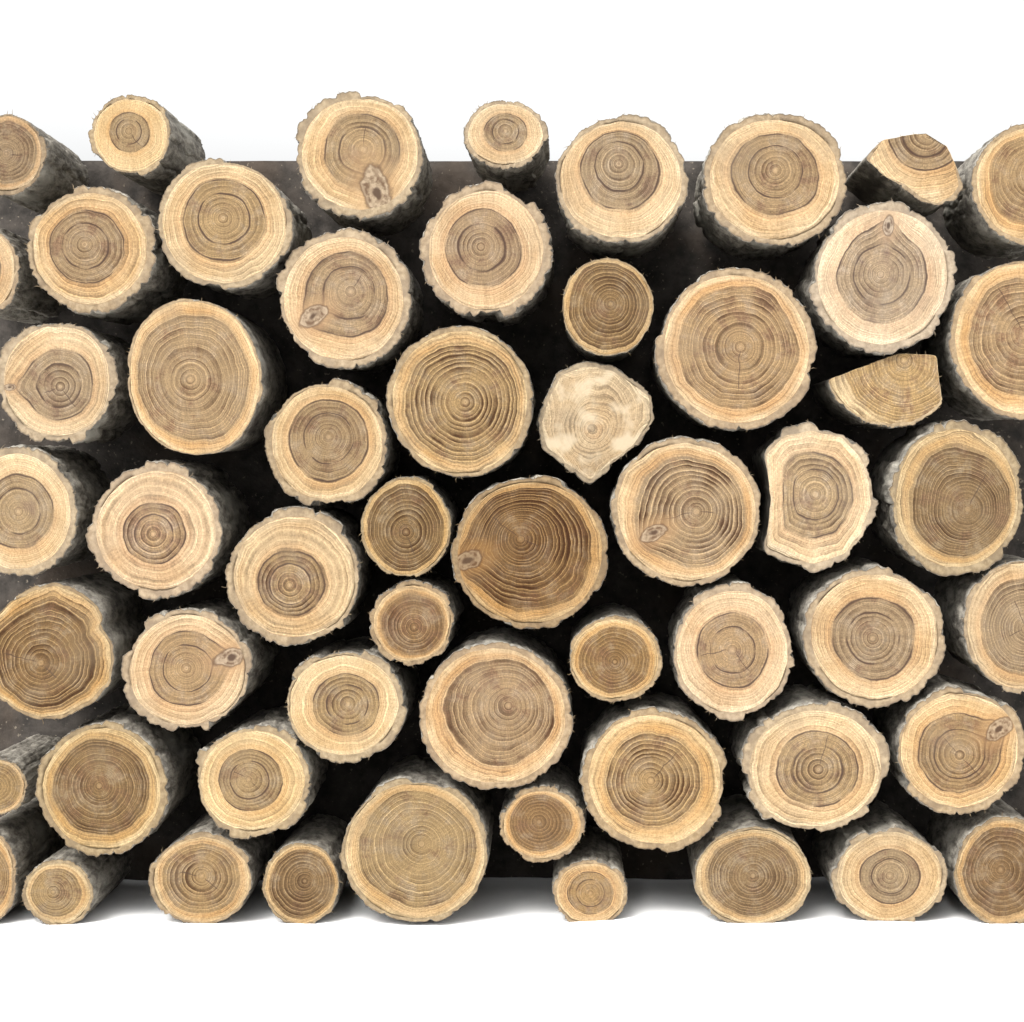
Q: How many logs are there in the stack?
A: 56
